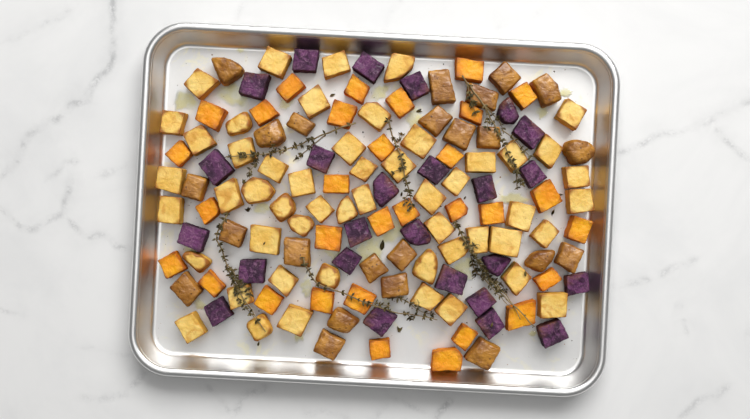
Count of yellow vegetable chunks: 52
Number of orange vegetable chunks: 31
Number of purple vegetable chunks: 25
